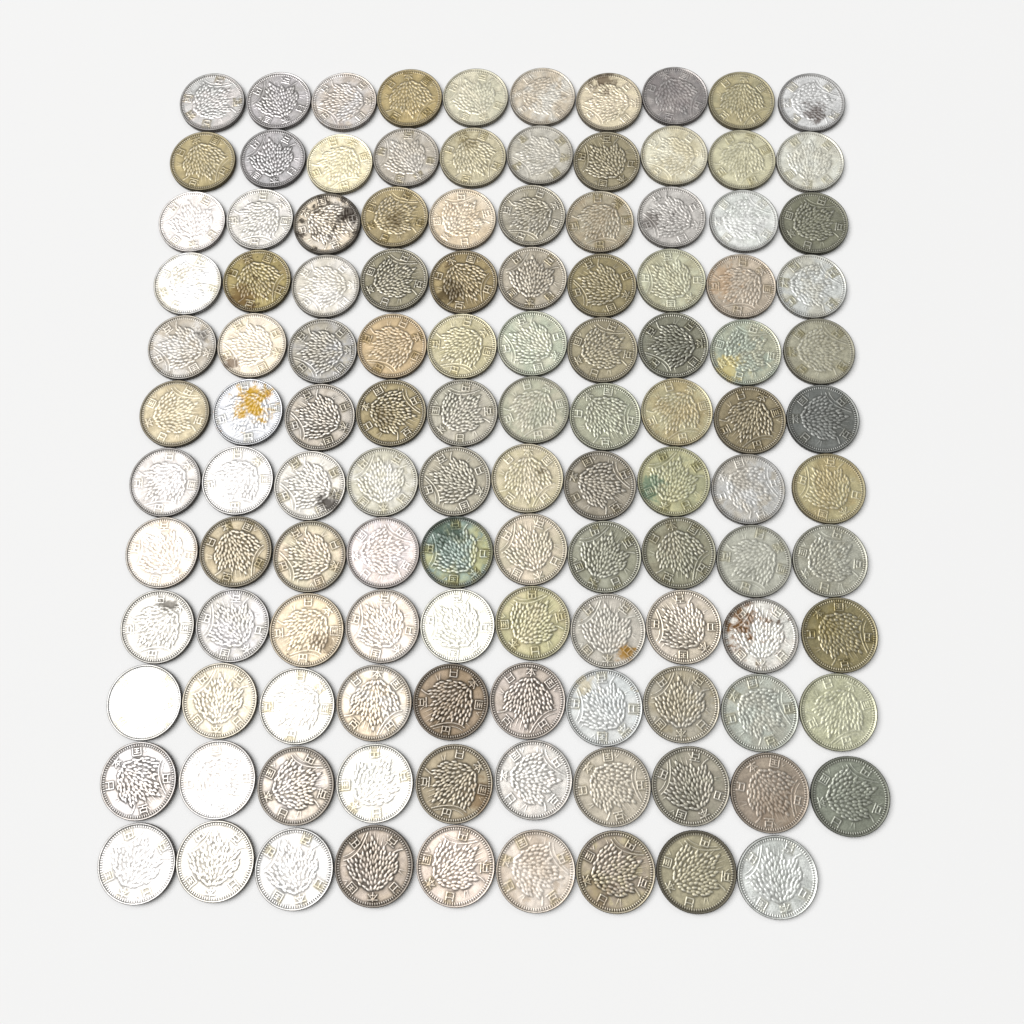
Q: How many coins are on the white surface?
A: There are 119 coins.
